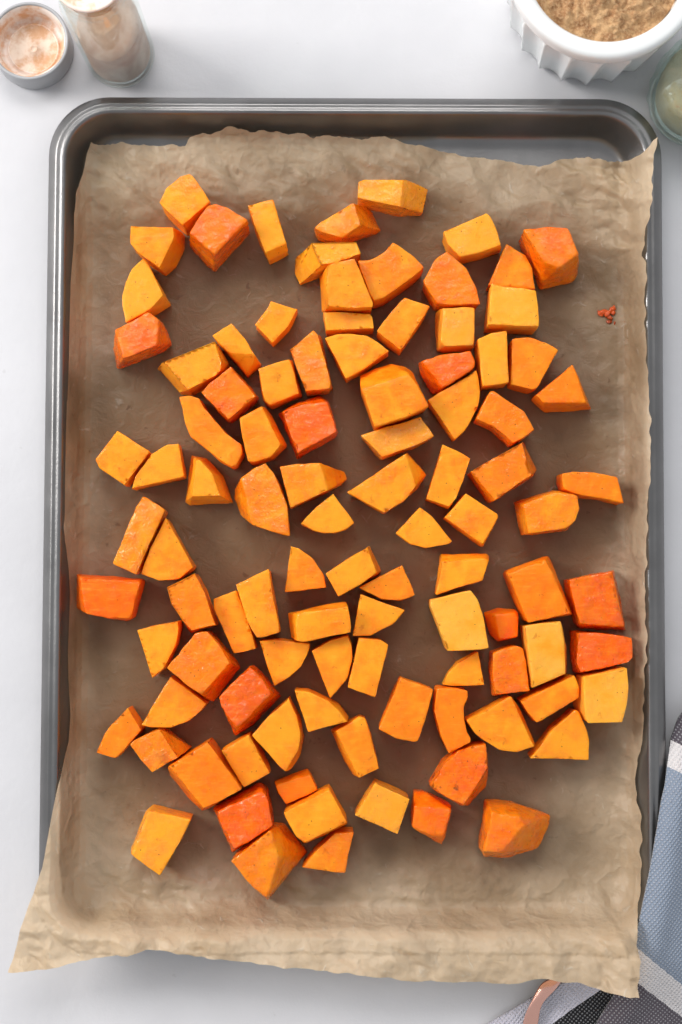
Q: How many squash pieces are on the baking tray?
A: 100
